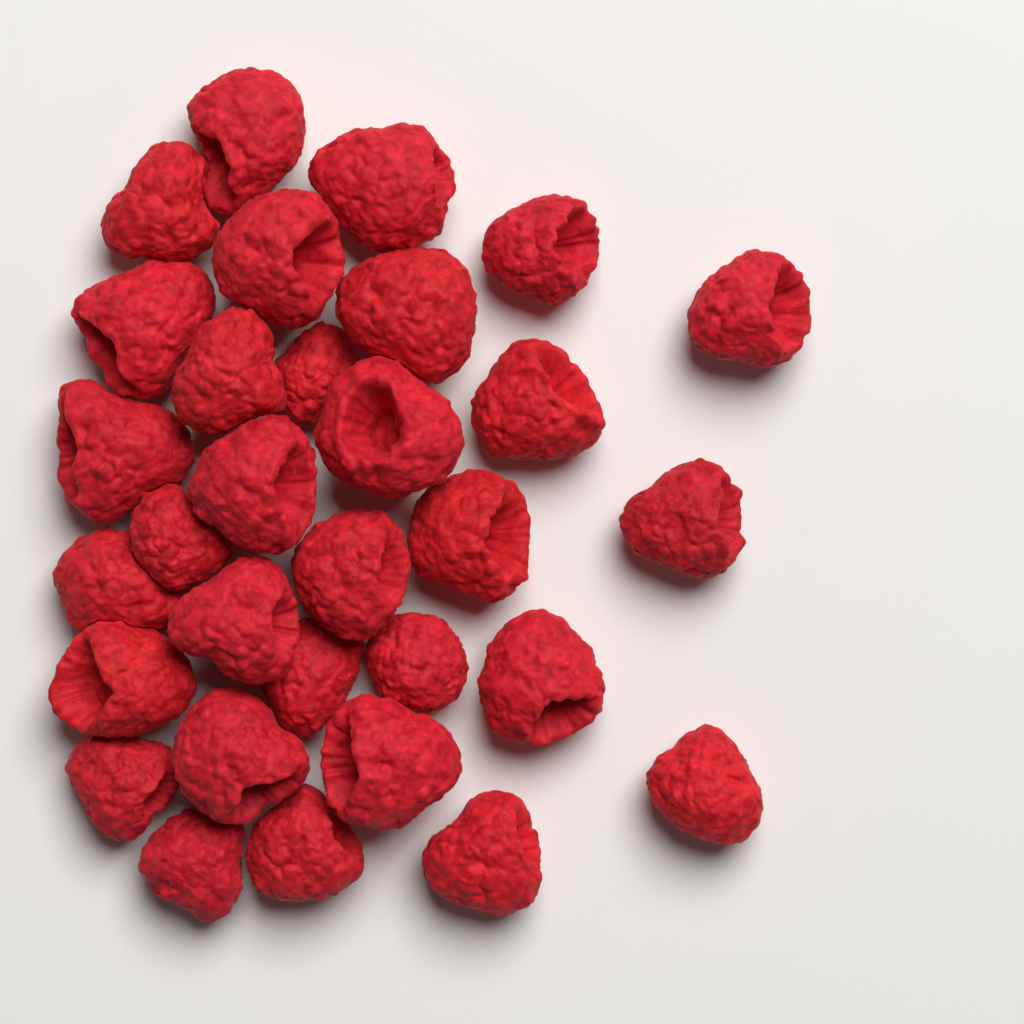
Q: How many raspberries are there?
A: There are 31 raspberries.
